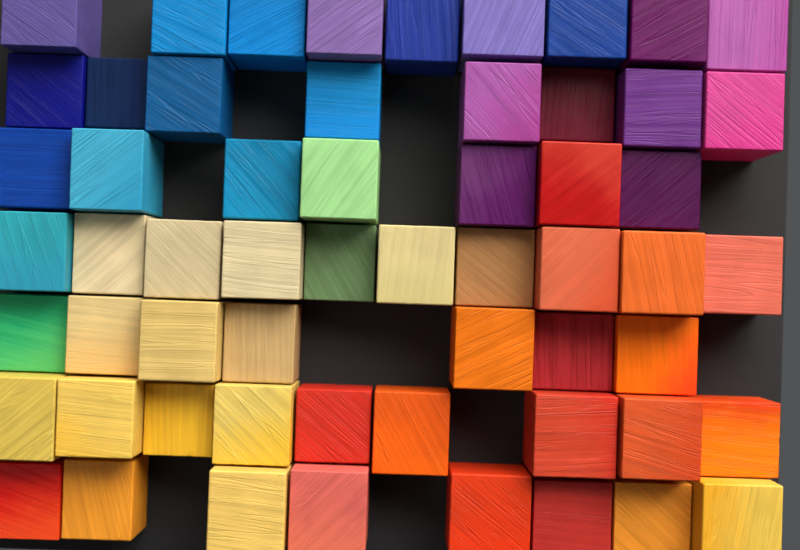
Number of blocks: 58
